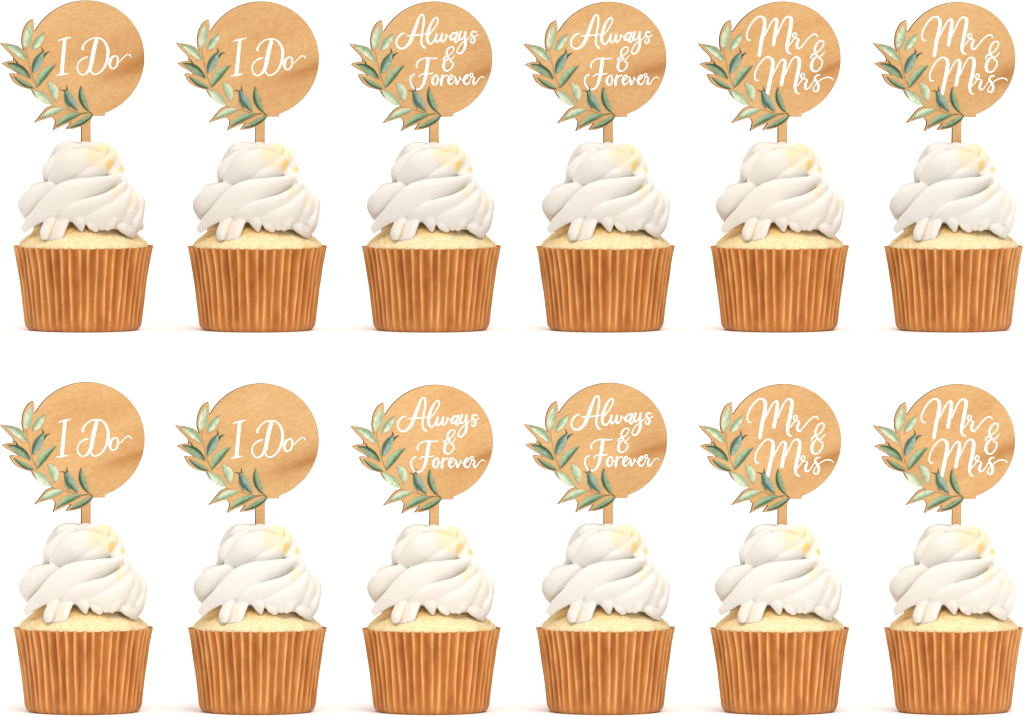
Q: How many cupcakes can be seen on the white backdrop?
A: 12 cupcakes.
